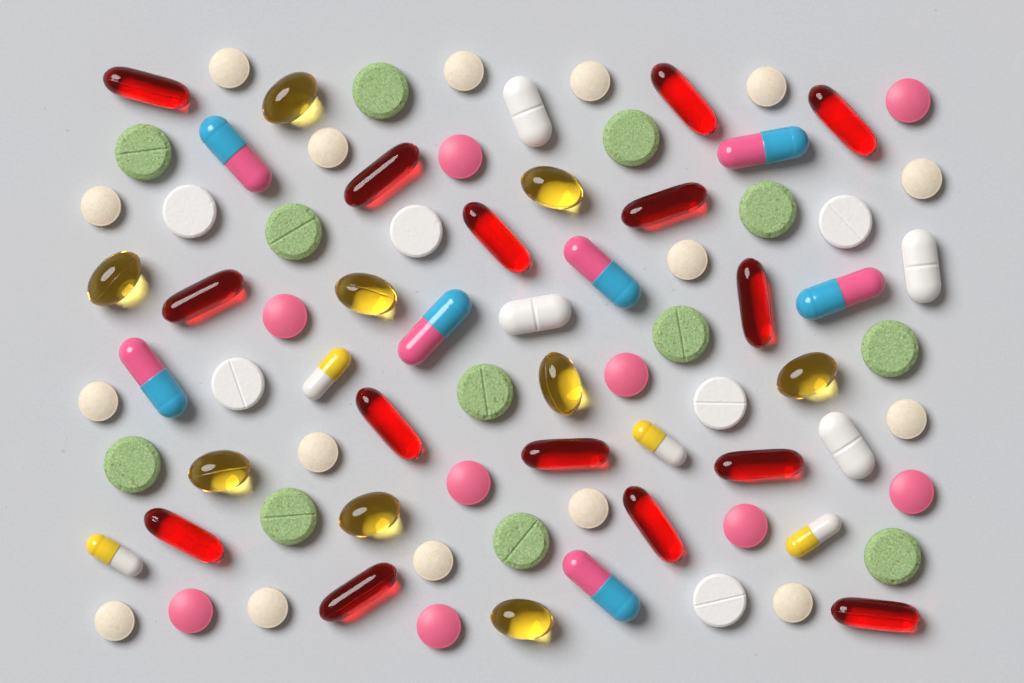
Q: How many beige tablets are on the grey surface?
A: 16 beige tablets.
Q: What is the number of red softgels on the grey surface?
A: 15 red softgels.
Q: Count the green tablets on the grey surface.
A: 12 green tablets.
